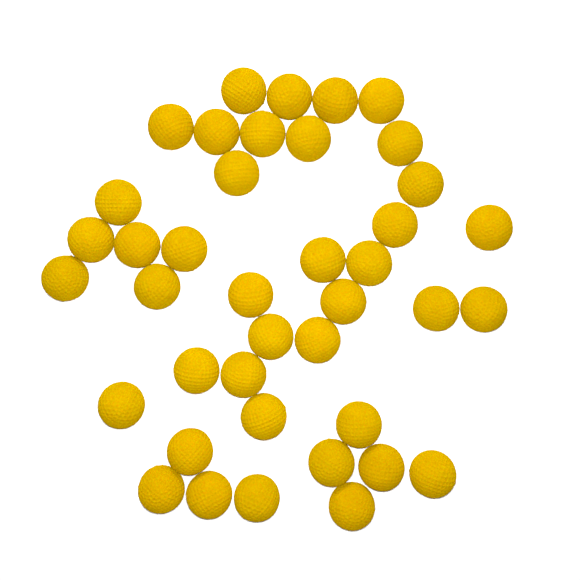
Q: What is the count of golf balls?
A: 40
